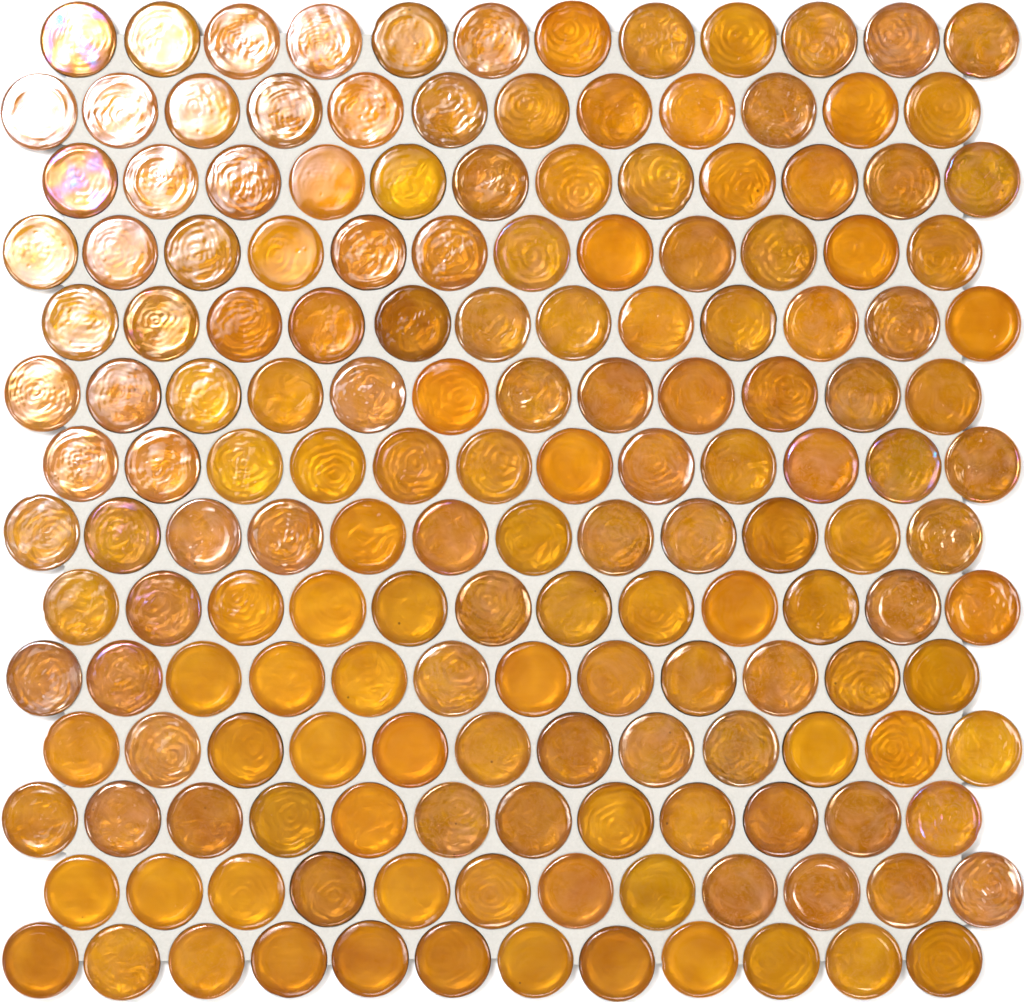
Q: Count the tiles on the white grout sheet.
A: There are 168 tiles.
